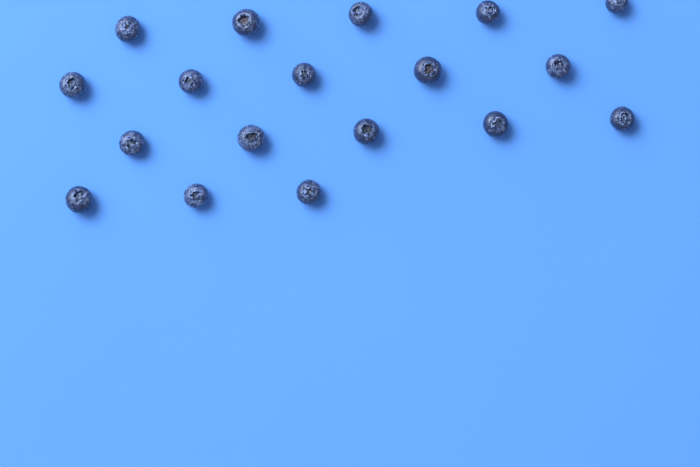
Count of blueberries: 18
